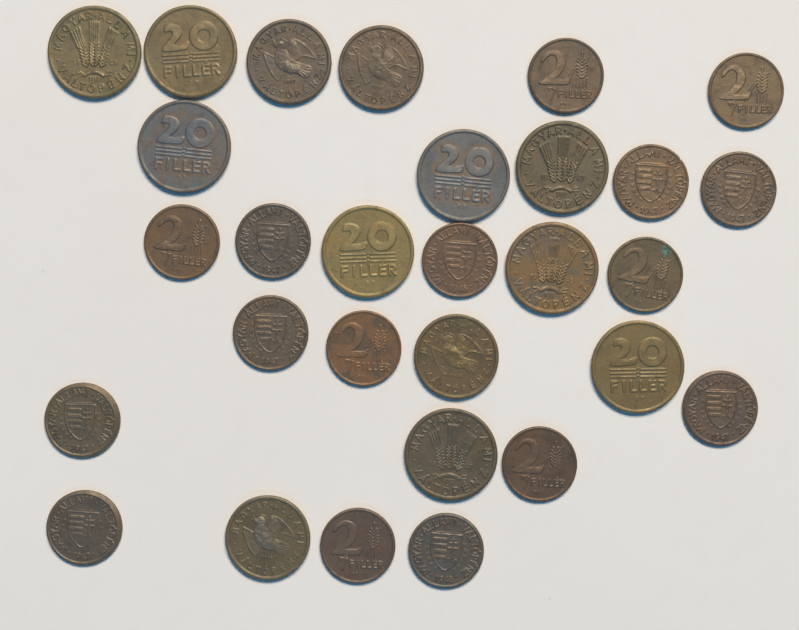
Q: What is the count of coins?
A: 29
